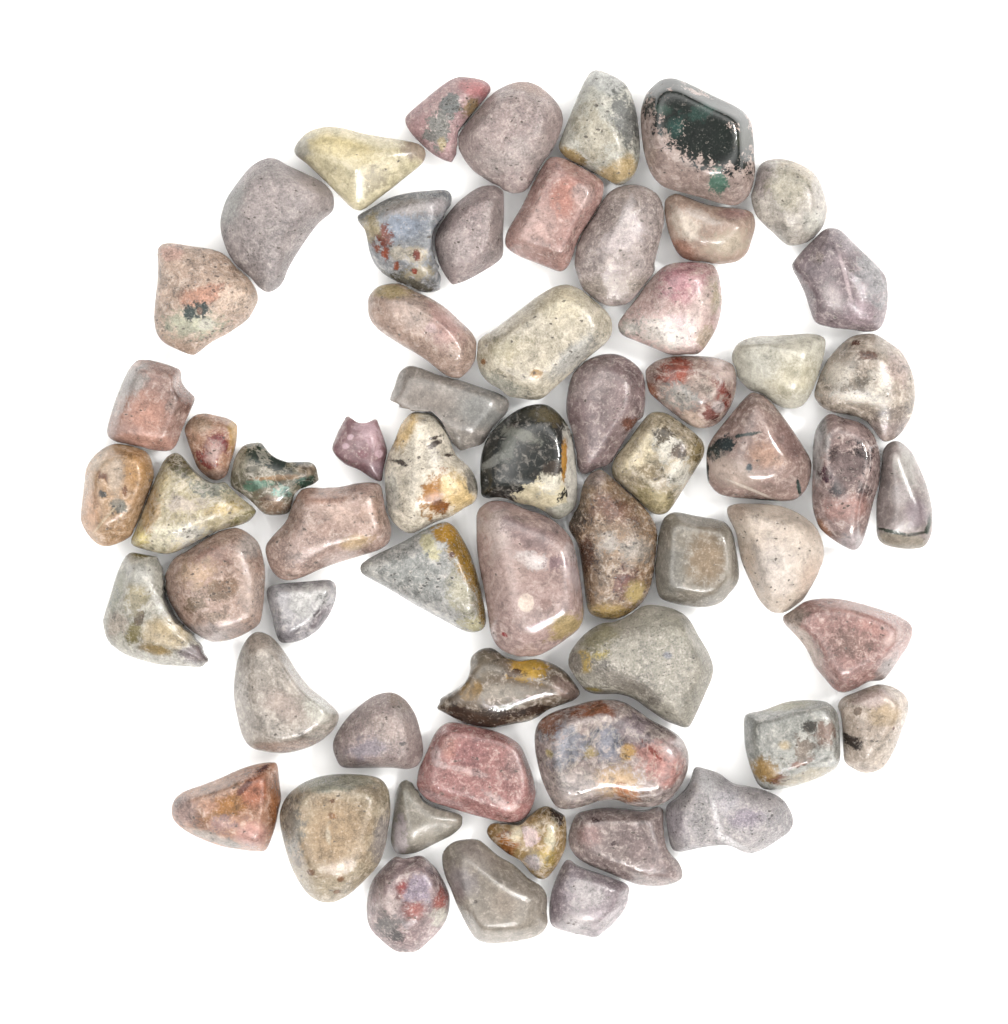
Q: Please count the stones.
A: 61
